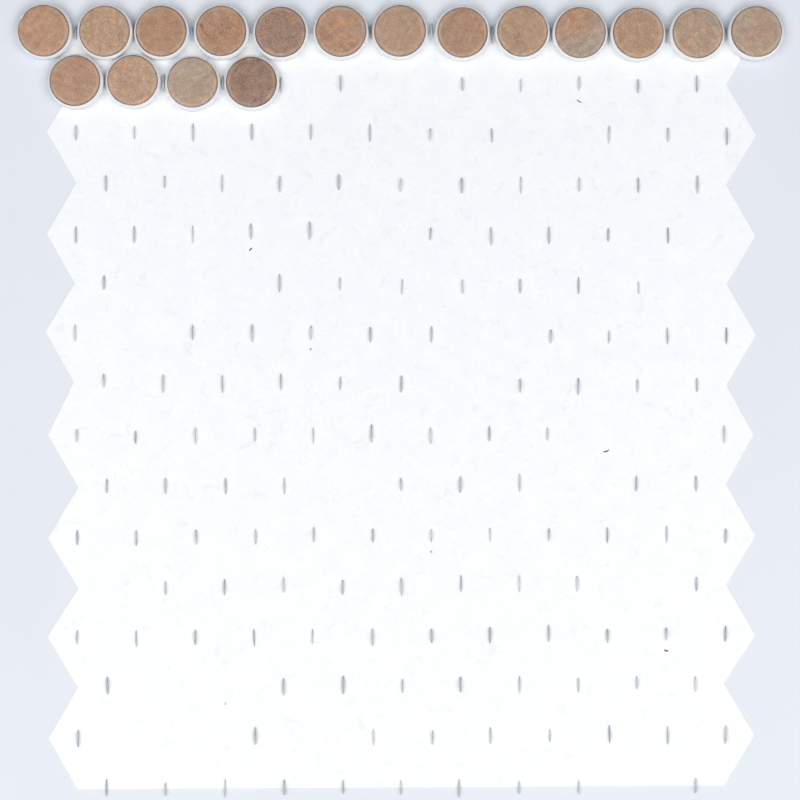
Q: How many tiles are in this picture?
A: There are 17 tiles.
